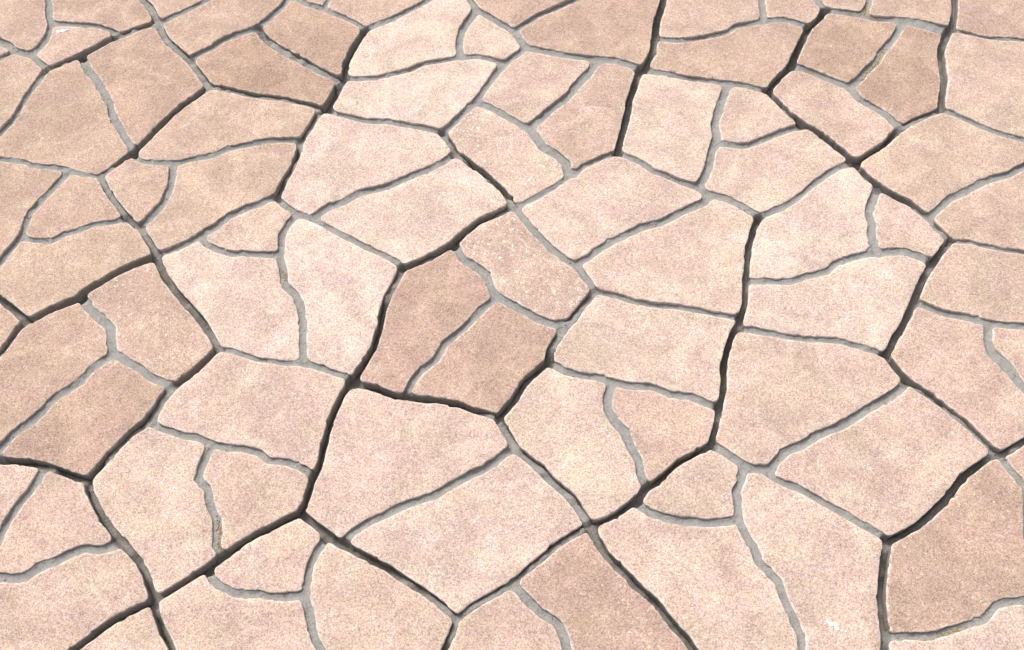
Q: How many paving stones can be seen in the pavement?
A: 87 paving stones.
